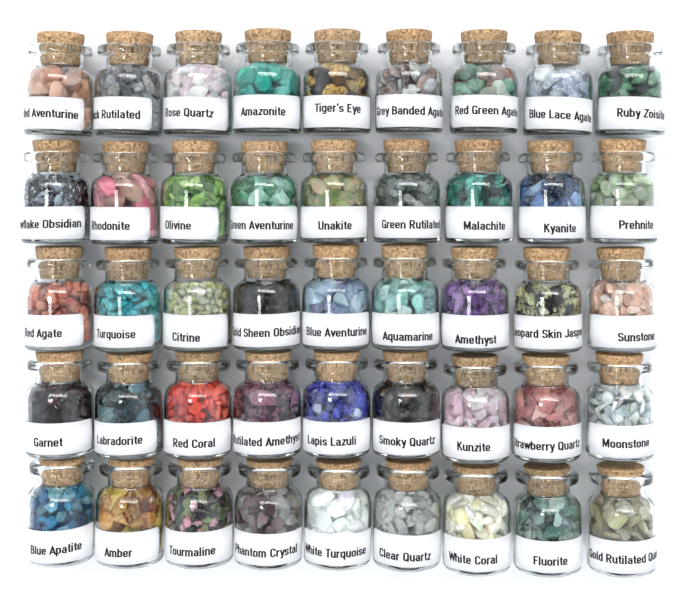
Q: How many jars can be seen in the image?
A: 45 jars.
